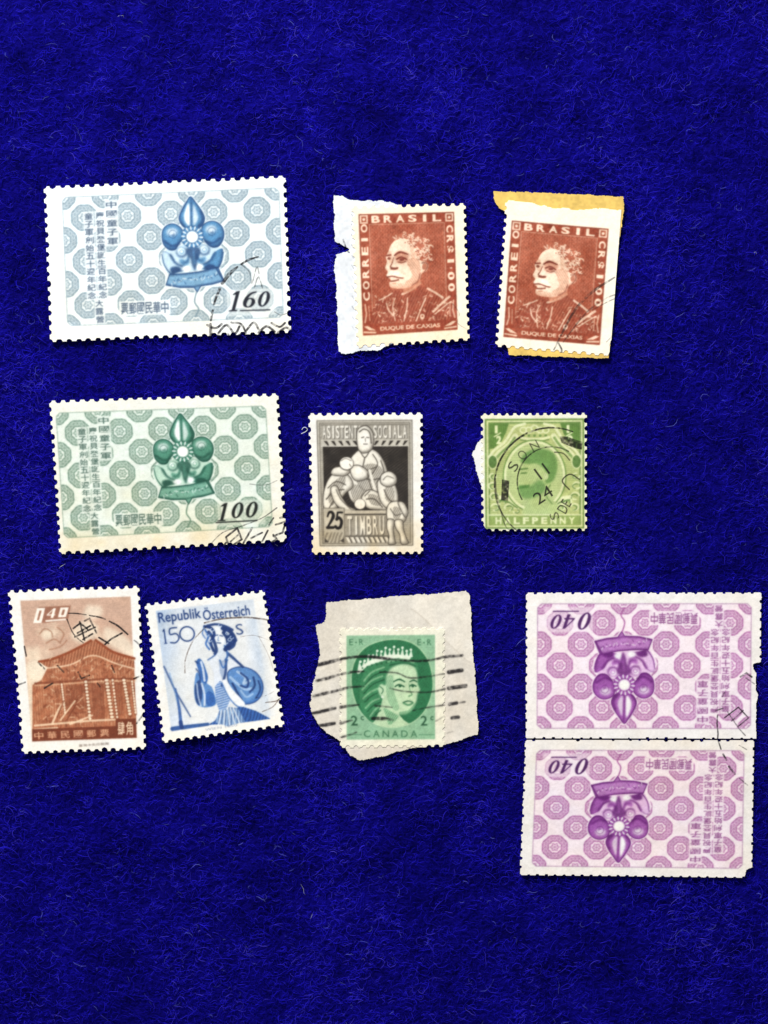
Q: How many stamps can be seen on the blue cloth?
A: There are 11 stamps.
